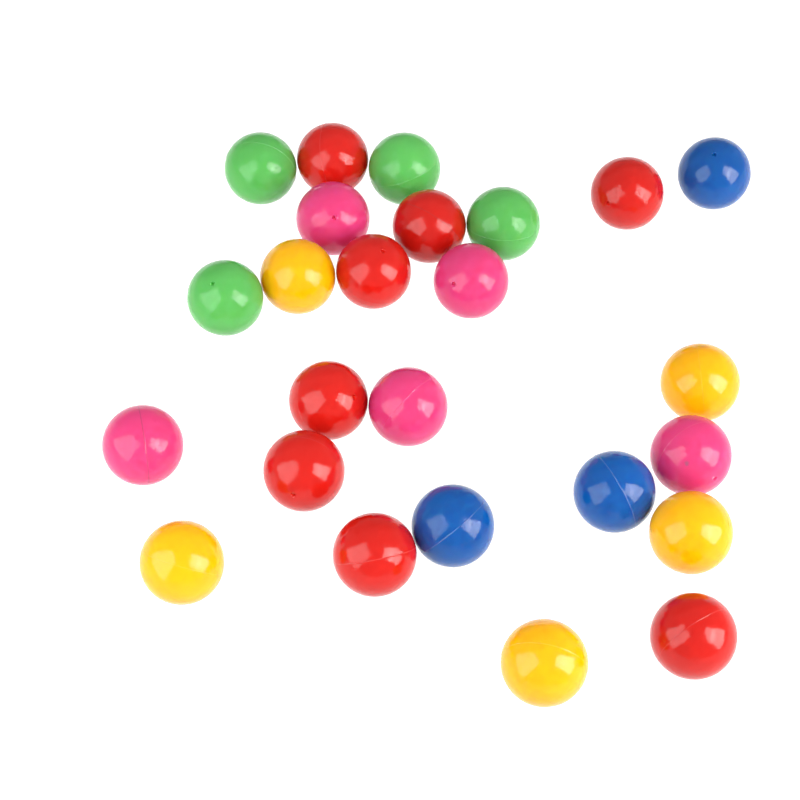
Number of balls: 25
